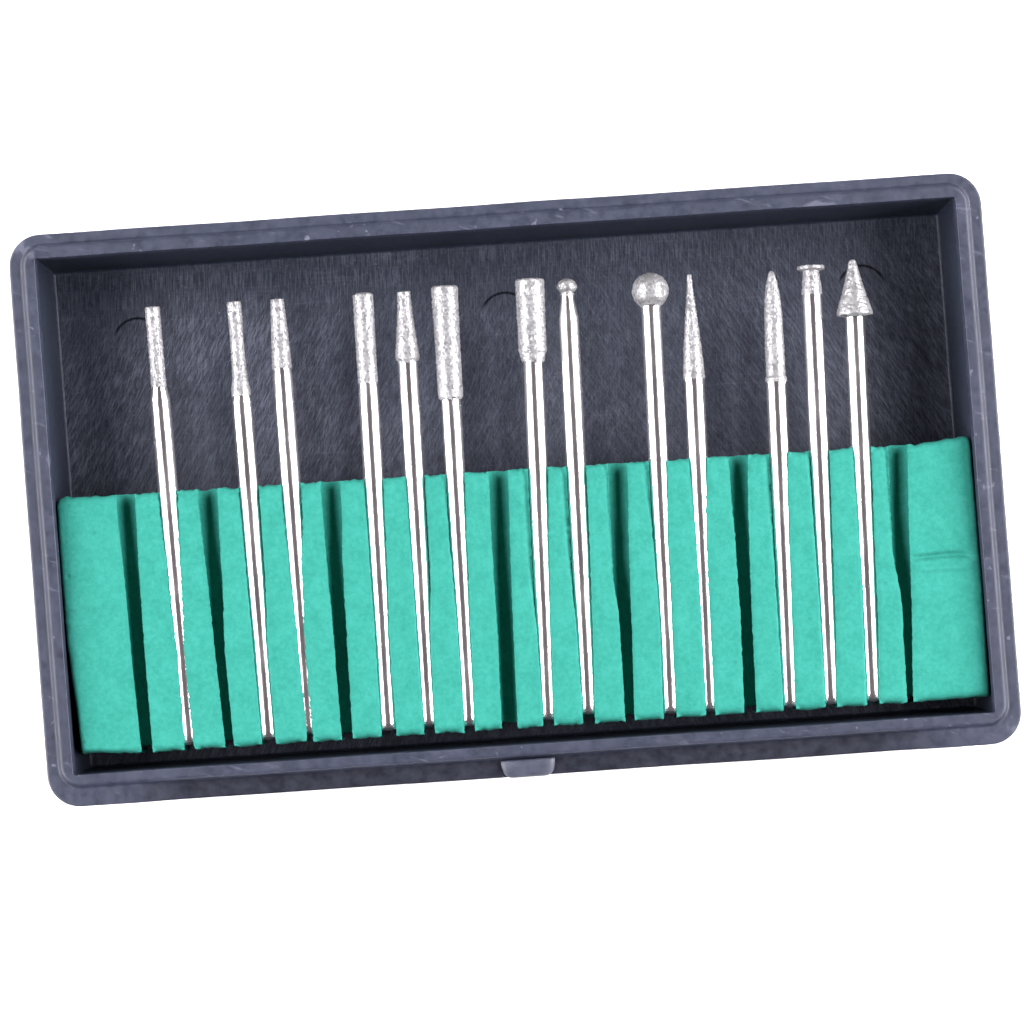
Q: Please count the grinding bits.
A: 13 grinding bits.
